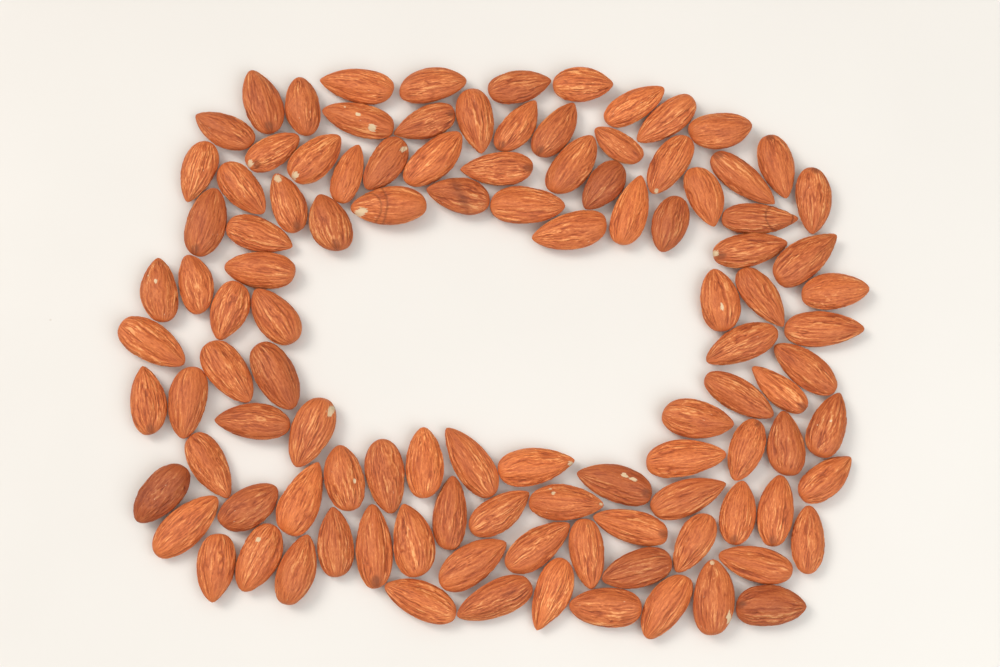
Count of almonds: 108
